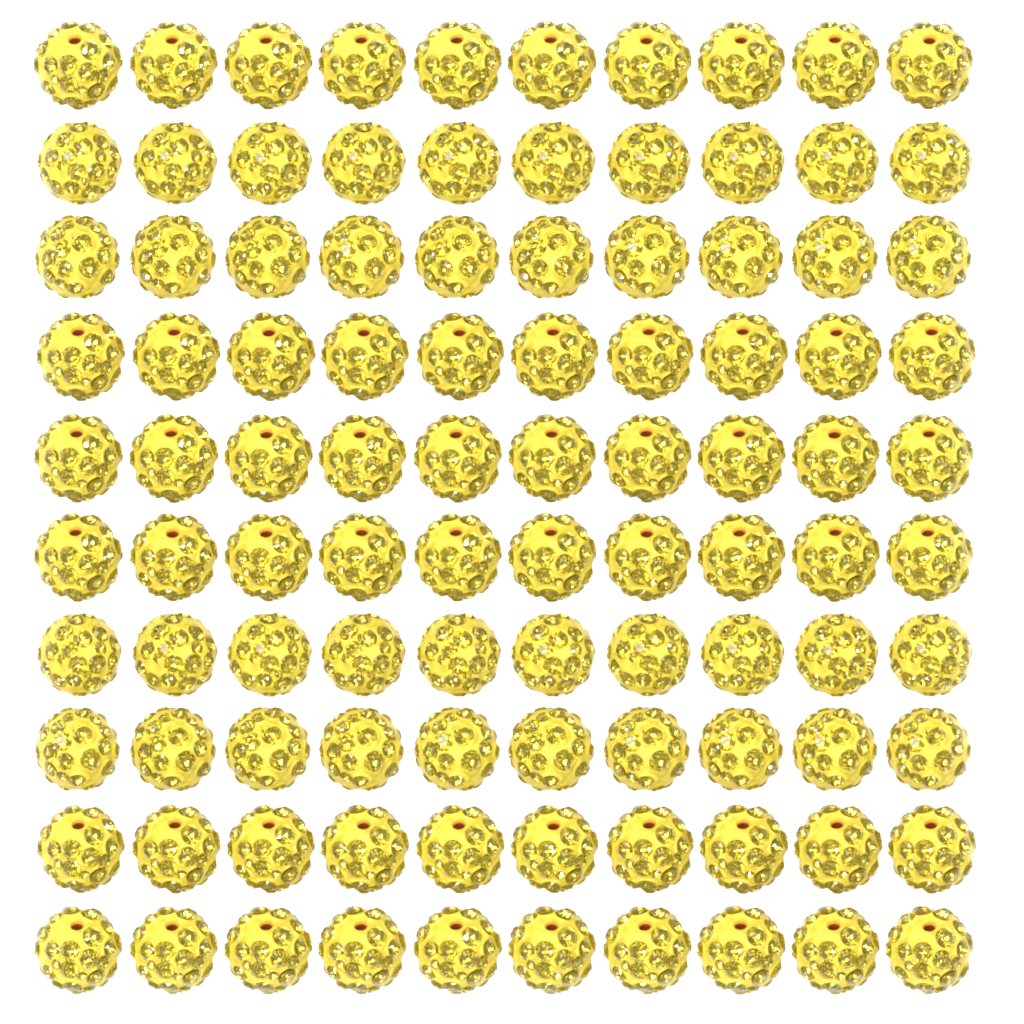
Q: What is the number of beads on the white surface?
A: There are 100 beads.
